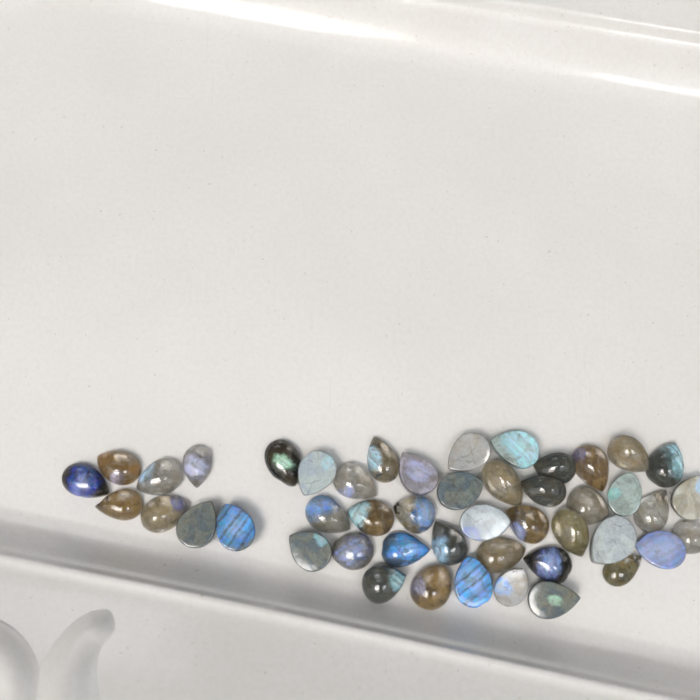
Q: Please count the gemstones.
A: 47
